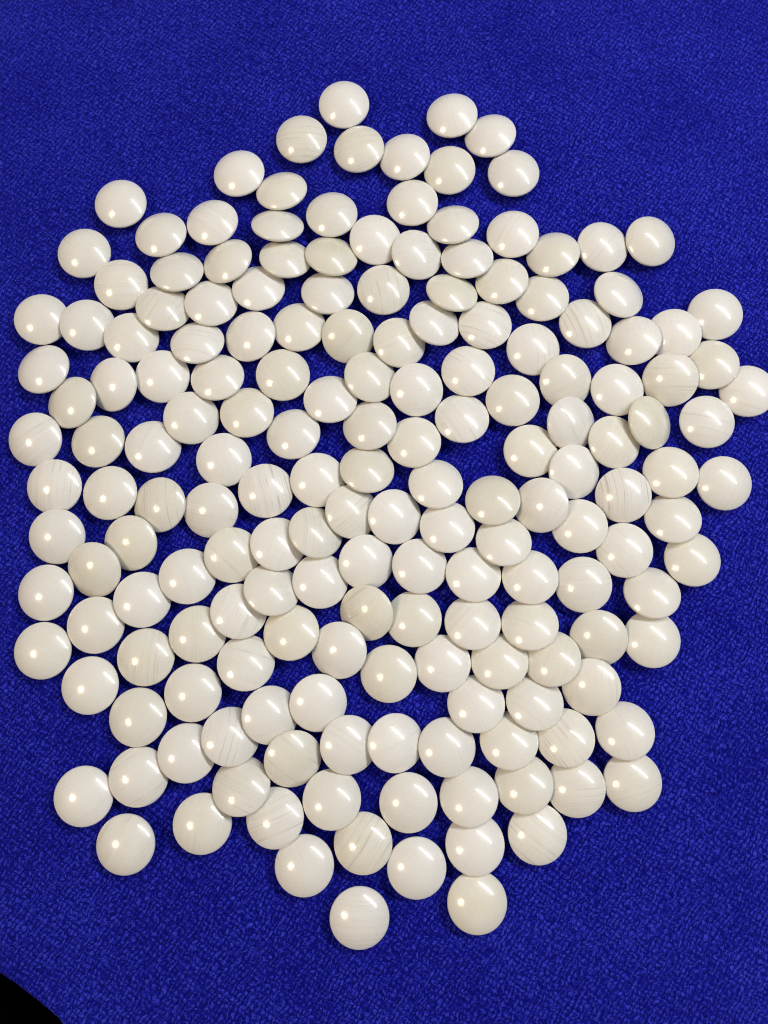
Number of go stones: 178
